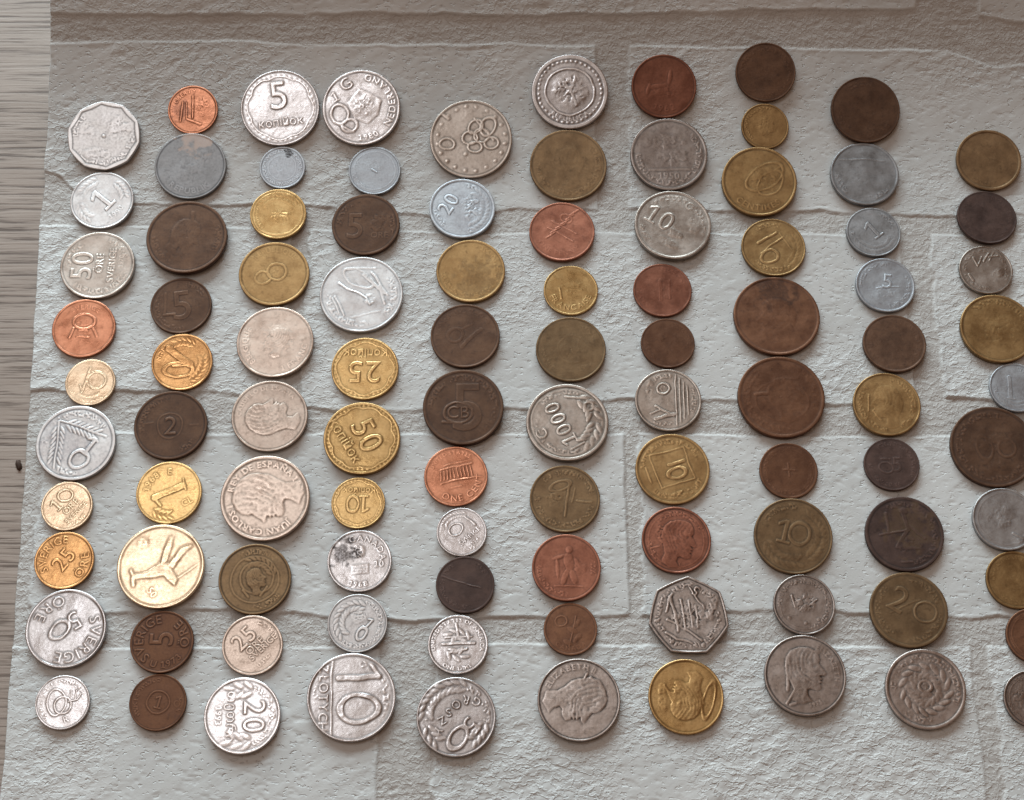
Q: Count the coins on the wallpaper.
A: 100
